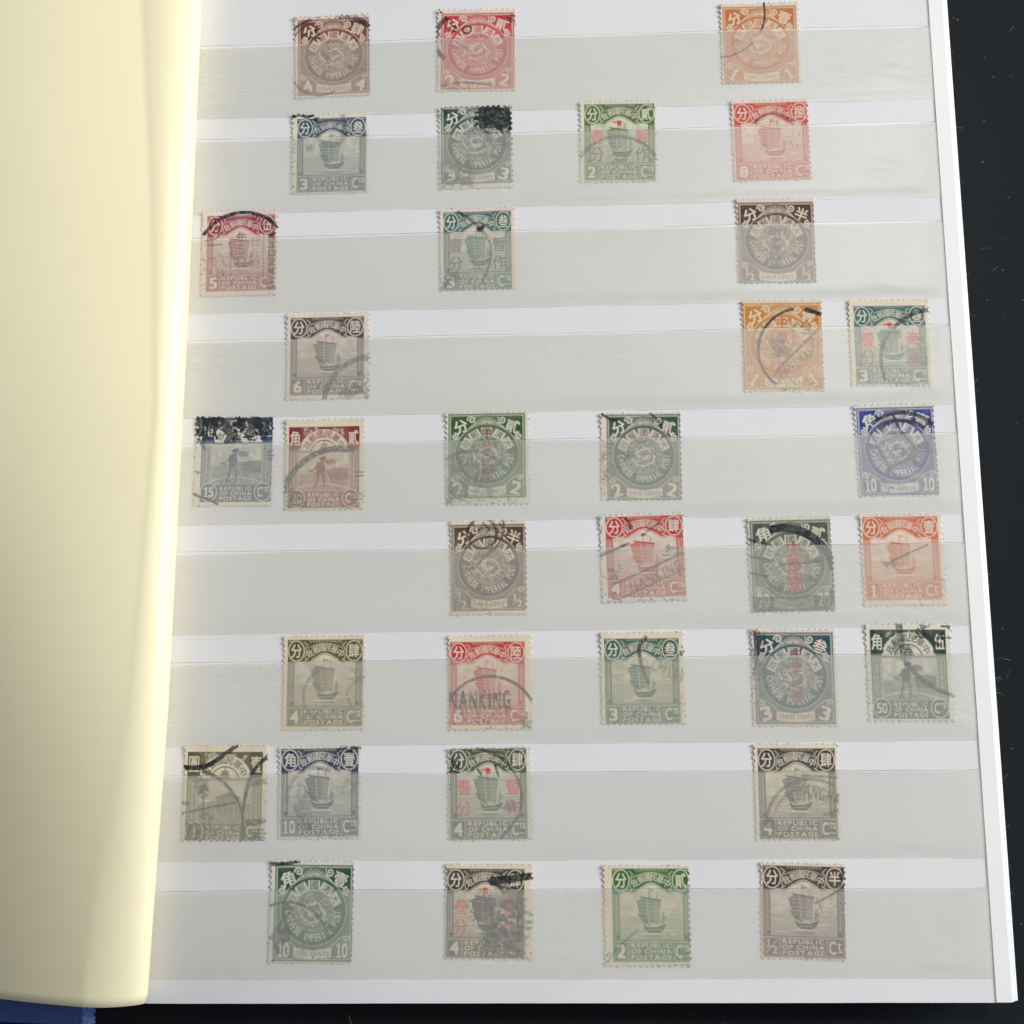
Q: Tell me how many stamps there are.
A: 35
